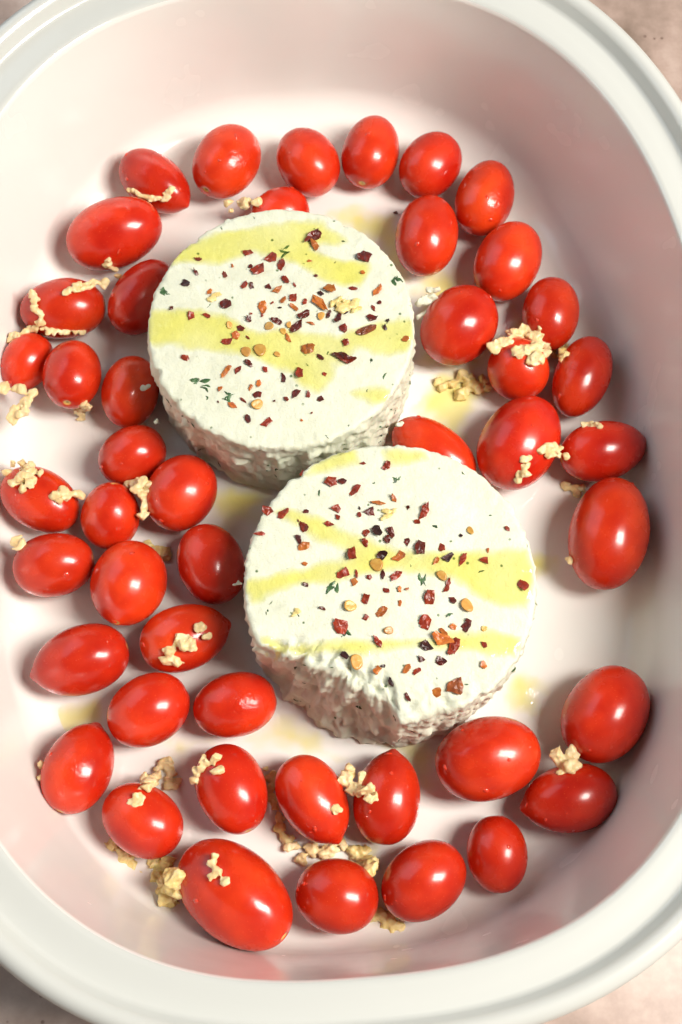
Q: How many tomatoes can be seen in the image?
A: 46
